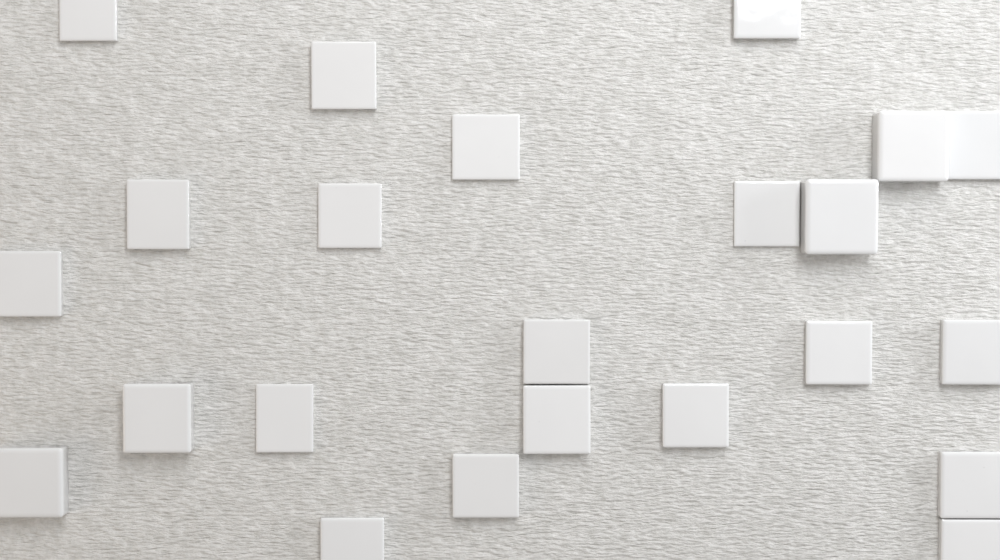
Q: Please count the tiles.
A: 23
